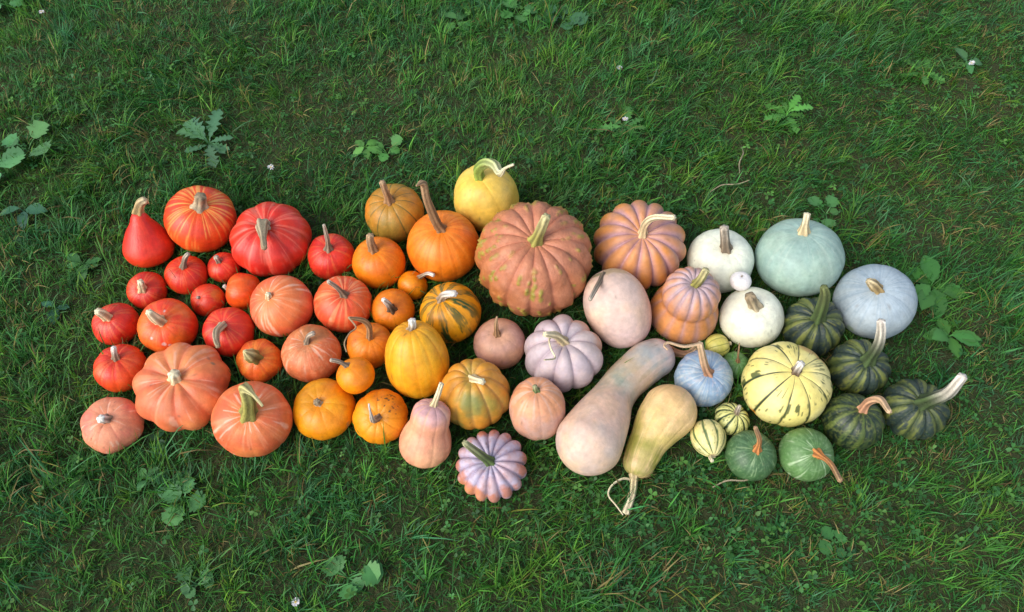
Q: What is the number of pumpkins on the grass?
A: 61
